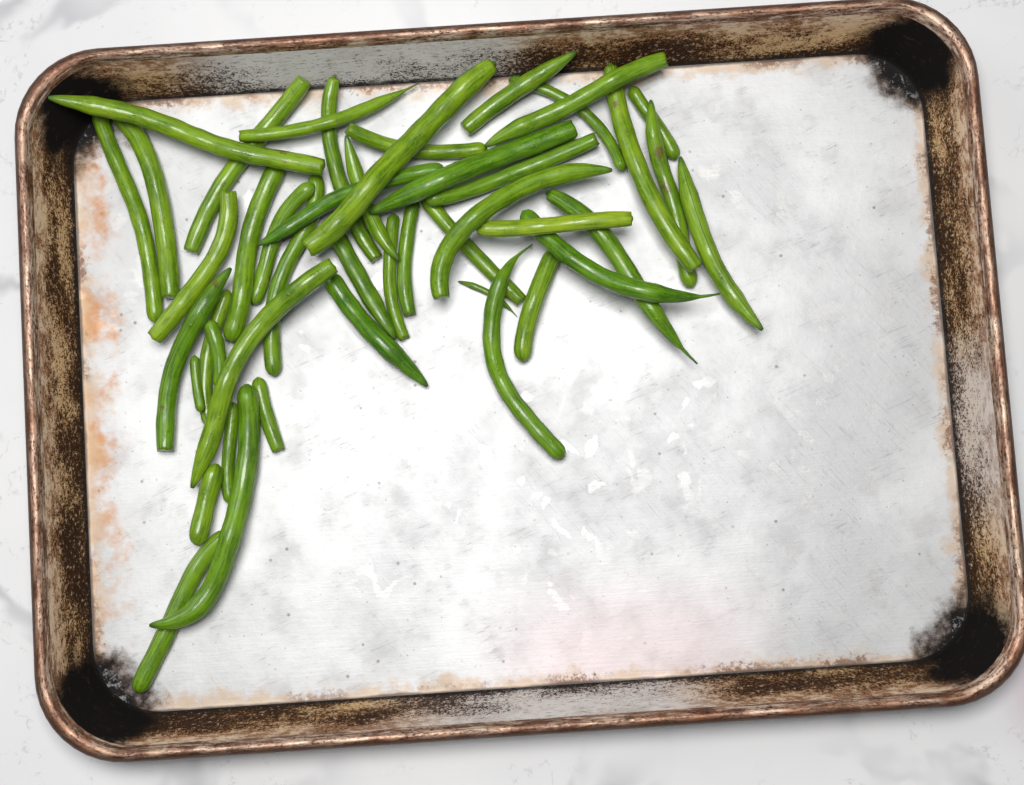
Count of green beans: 45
